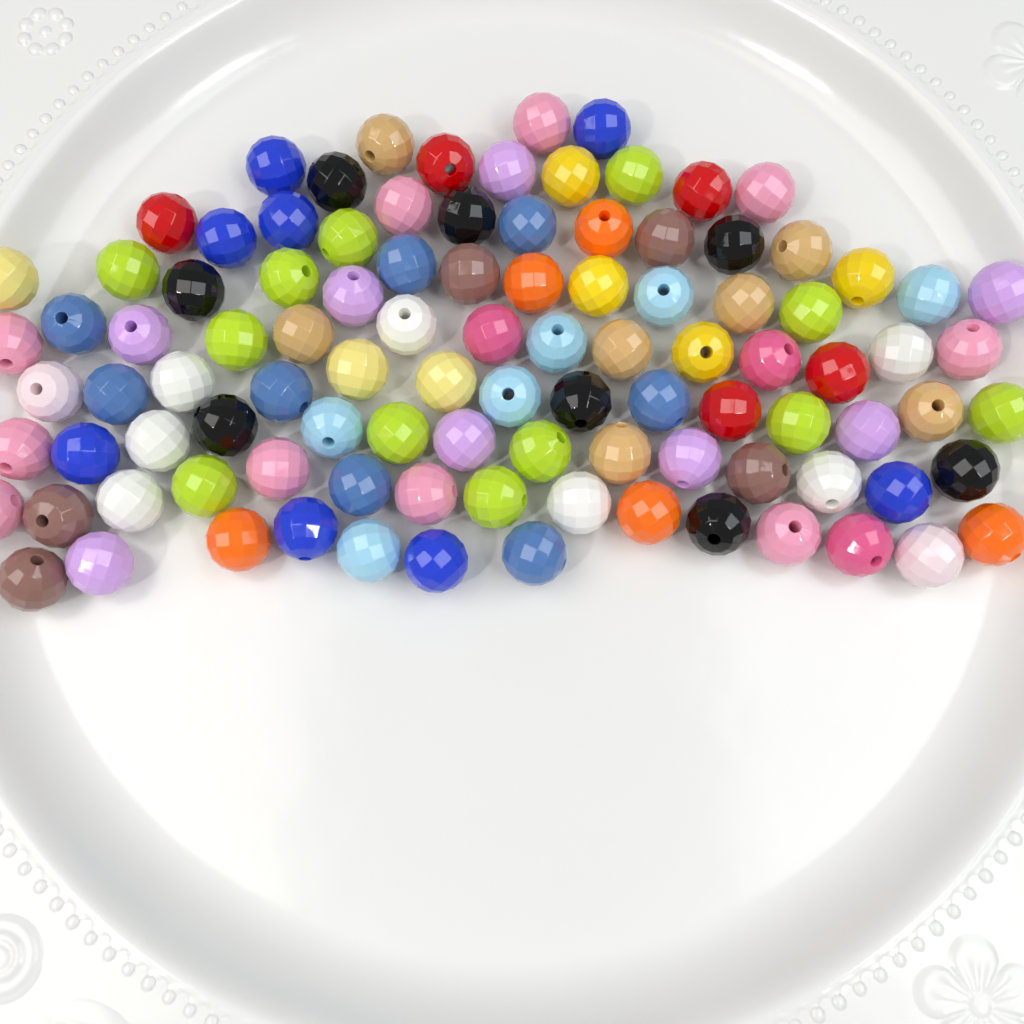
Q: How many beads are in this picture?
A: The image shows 101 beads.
